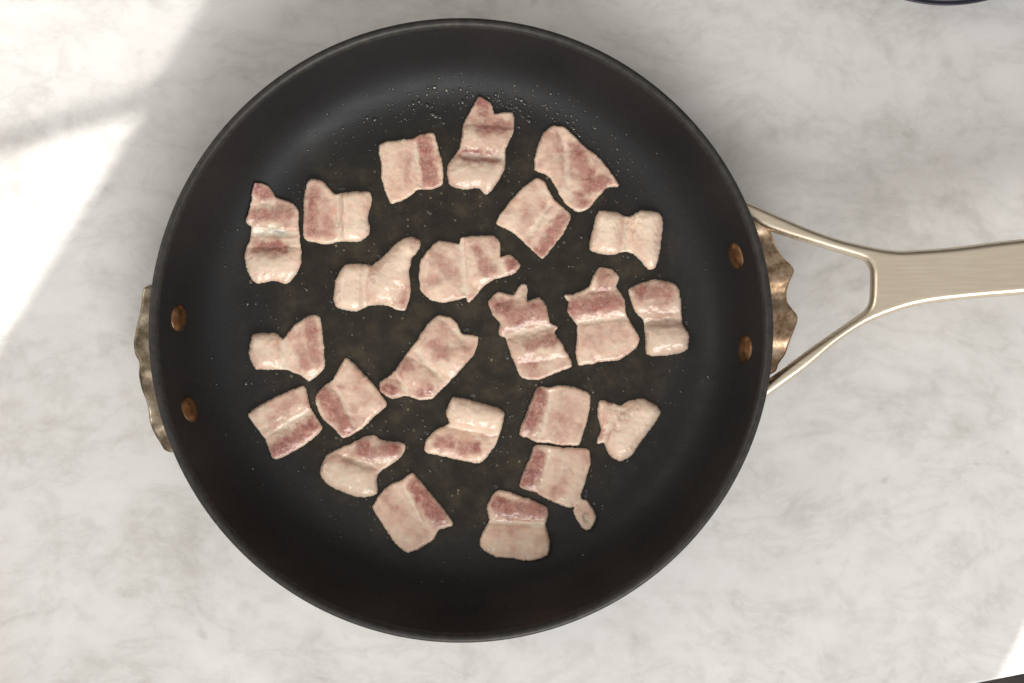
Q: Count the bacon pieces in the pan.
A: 23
